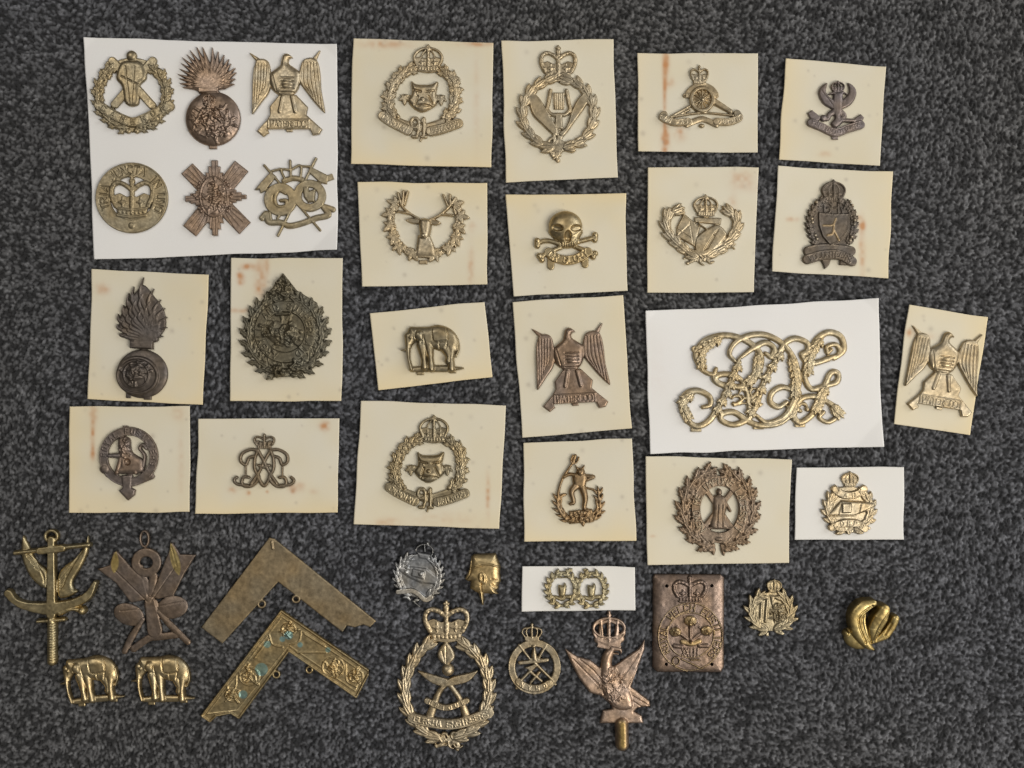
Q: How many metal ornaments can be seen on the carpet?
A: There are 41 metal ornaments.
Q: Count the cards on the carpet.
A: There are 22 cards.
